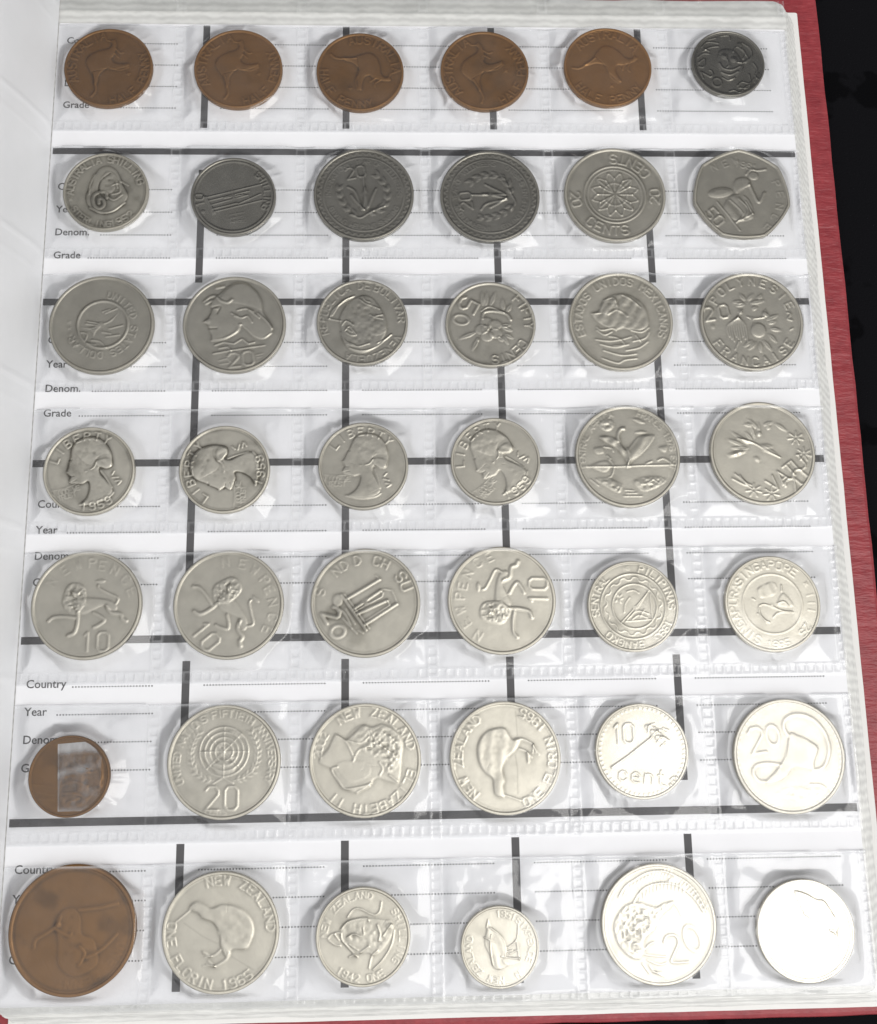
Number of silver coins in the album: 35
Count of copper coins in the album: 7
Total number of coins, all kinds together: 42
